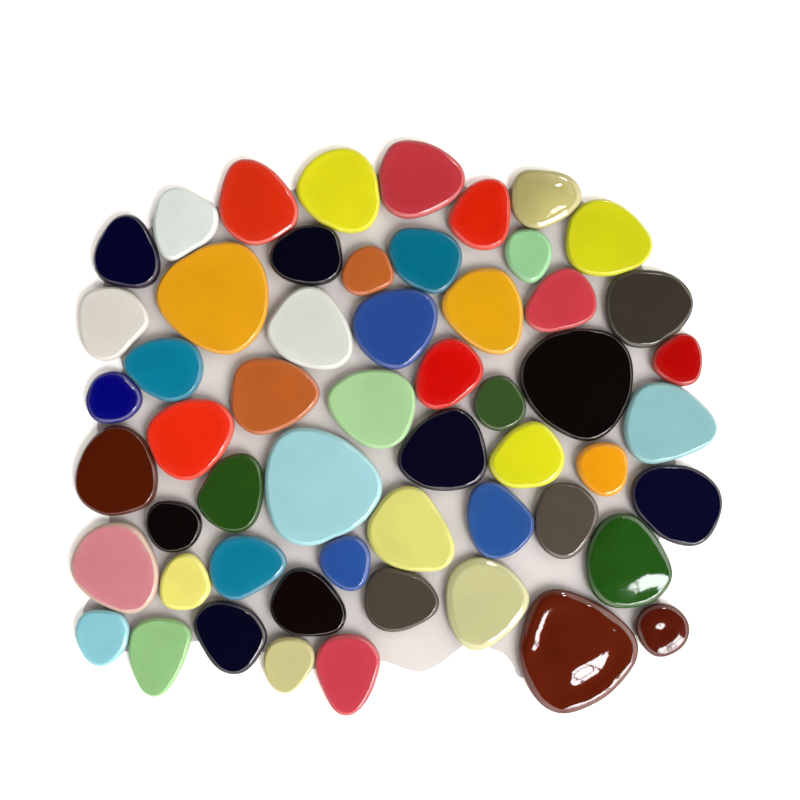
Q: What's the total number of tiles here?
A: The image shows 55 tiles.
